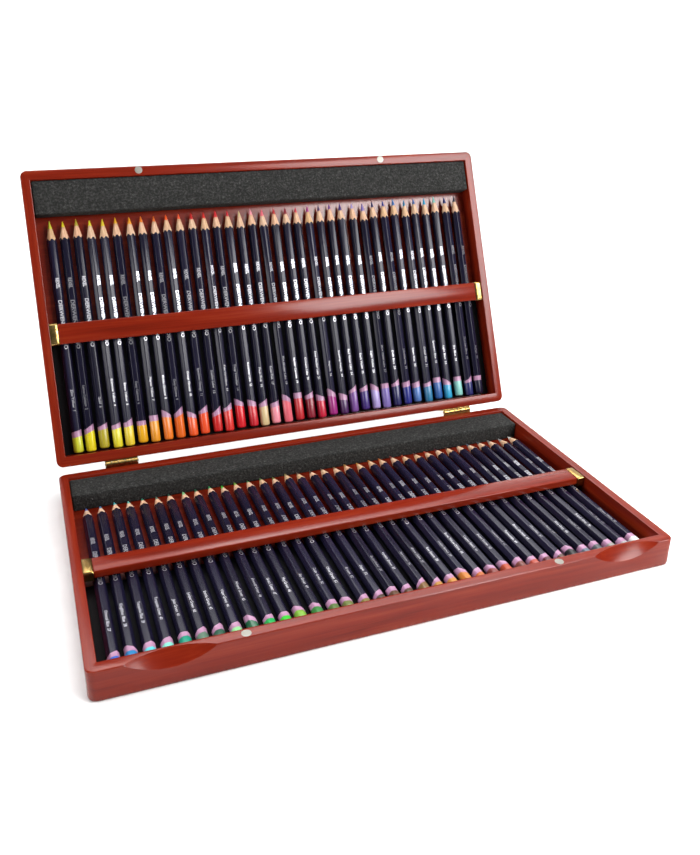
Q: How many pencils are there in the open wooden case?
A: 72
